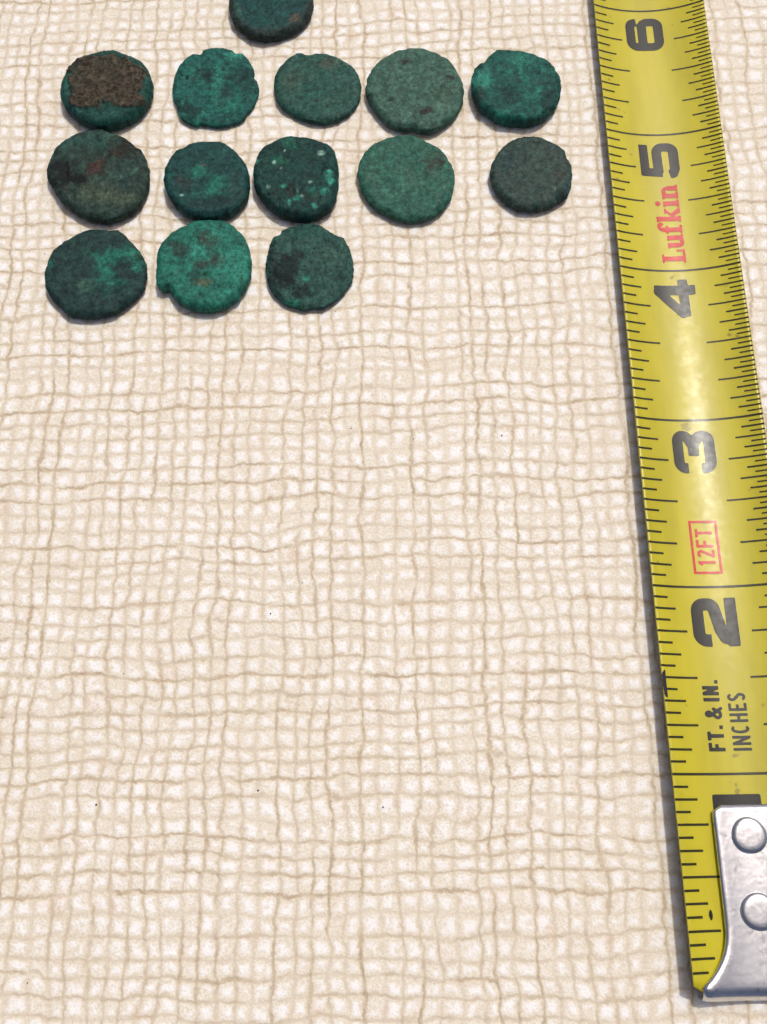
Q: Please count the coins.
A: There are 14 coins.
